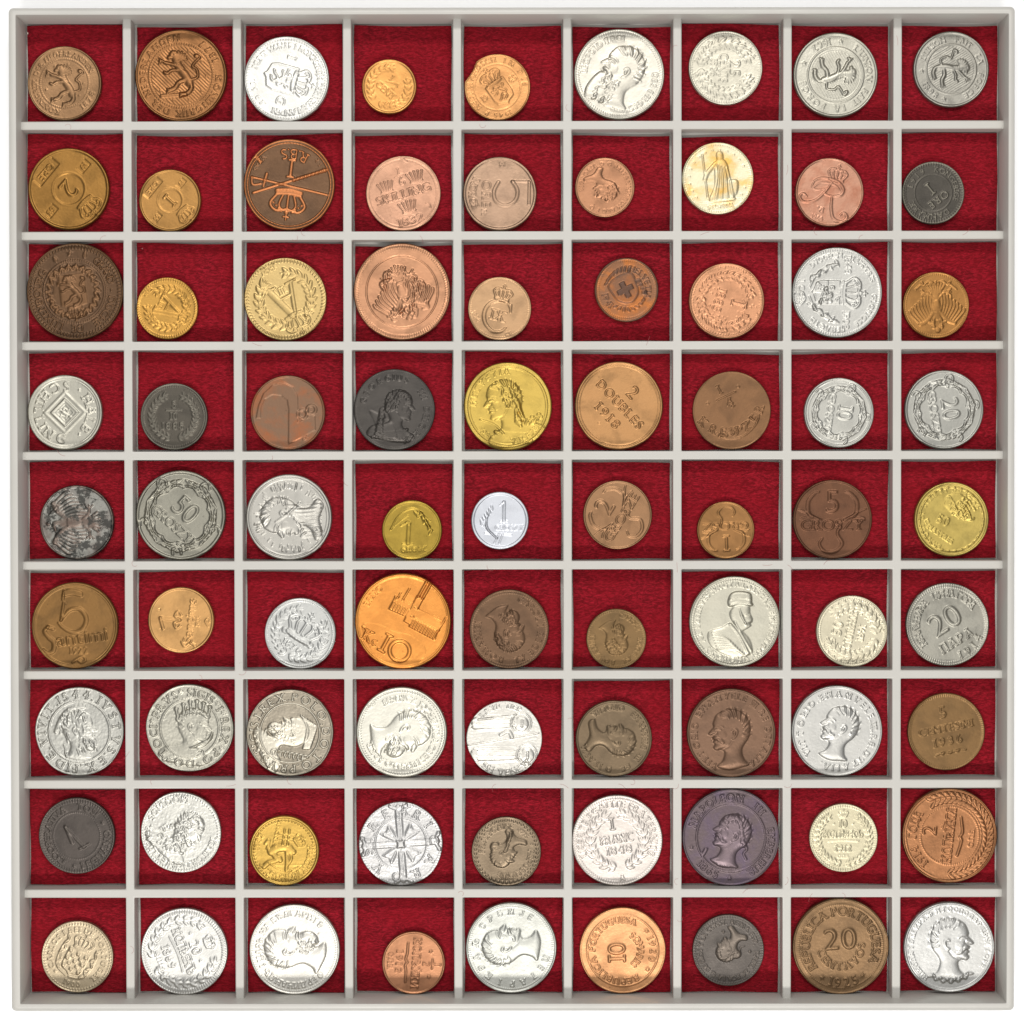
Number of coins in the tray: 81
